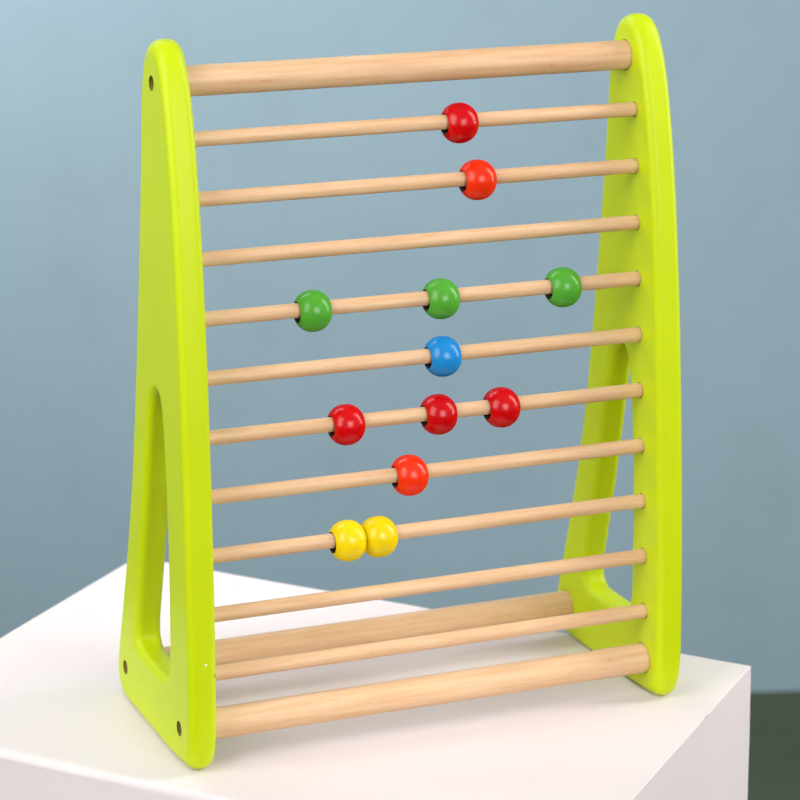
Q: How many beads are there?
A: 12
